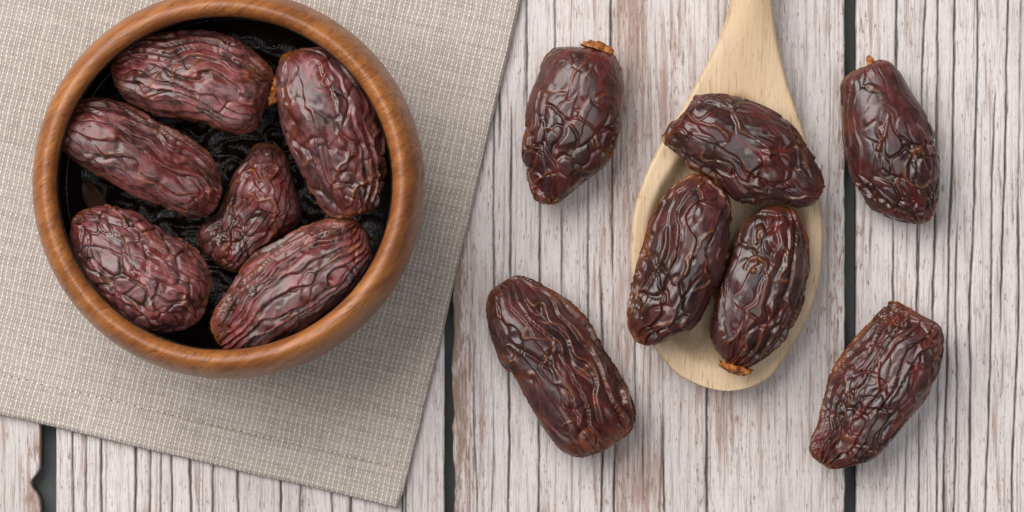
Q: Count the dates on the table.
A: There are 13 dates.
